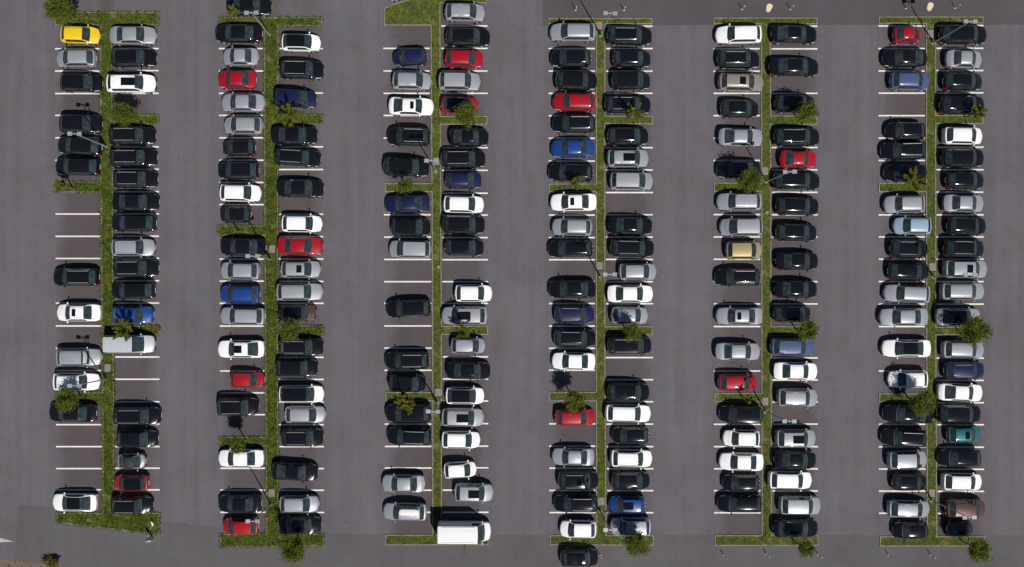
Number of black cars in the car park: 108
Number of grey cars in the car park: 51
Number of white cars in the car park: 32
